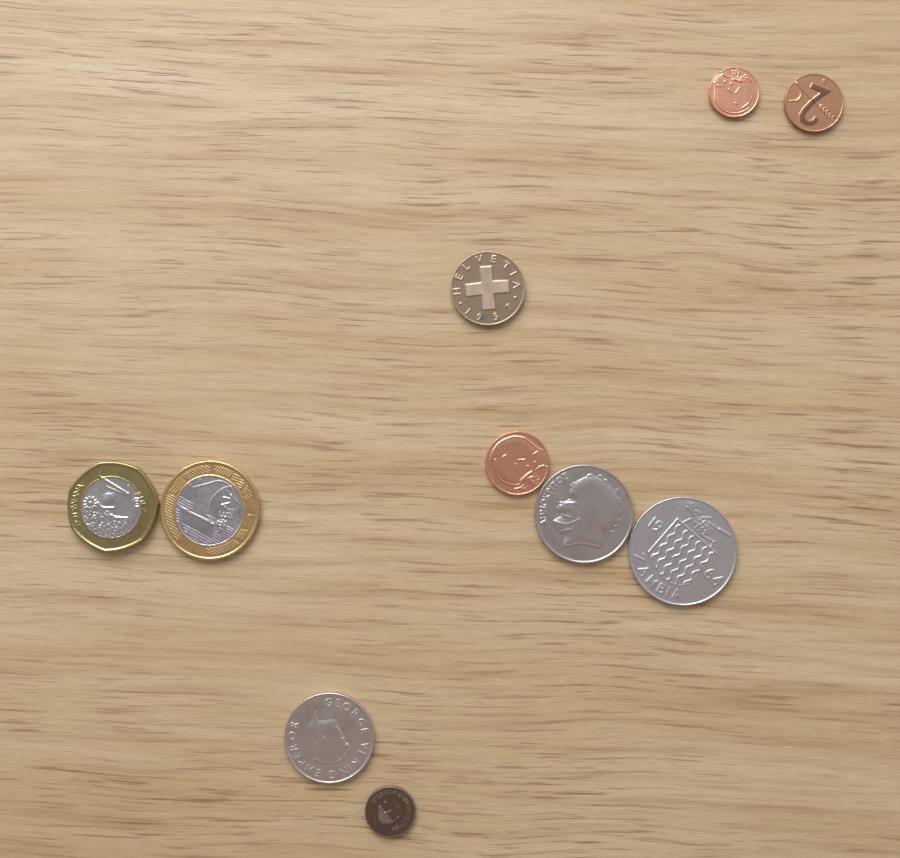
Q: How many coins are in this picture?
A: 10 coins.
